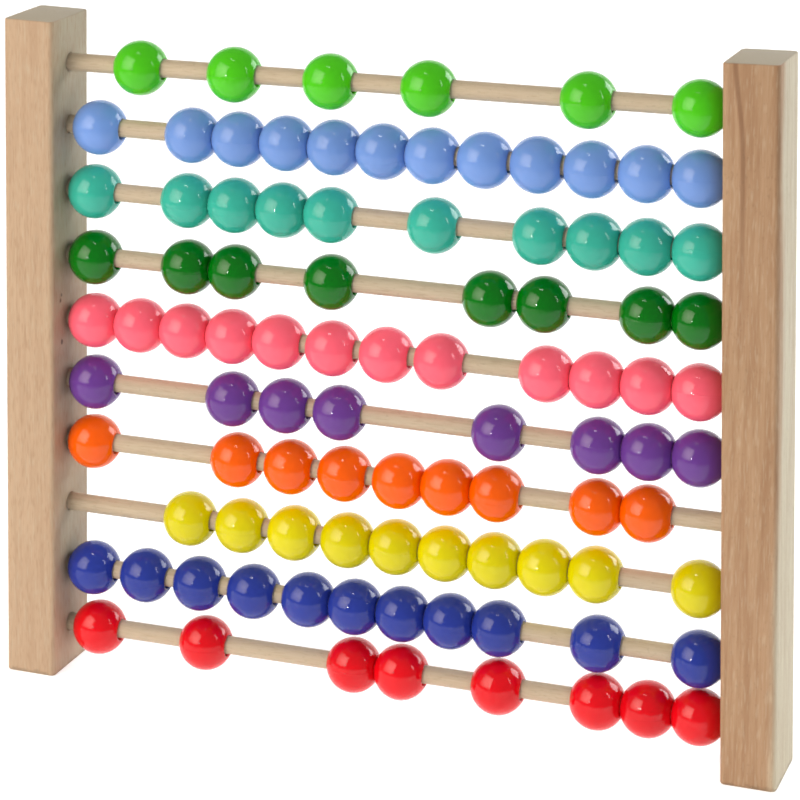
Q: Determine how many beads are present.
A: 94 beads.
